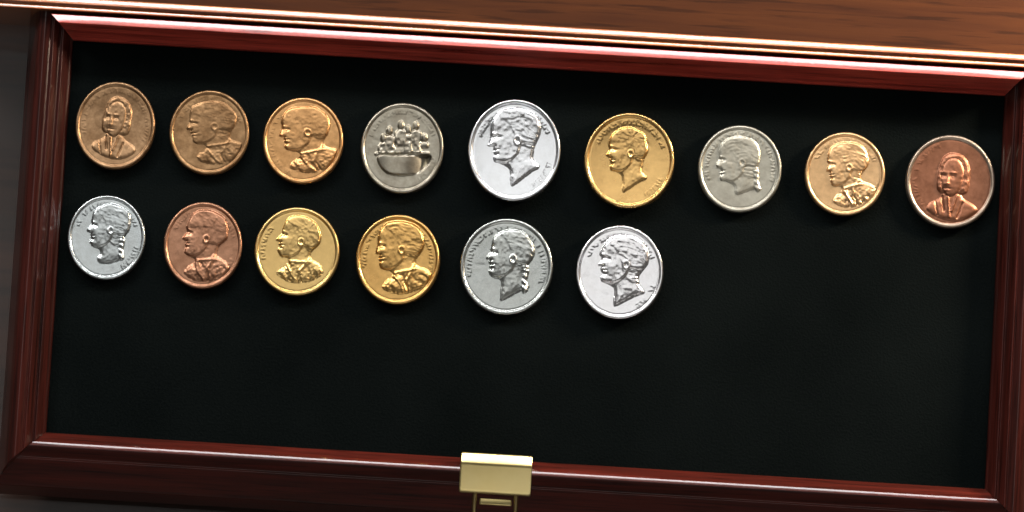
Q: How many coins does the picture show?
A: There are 15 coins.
